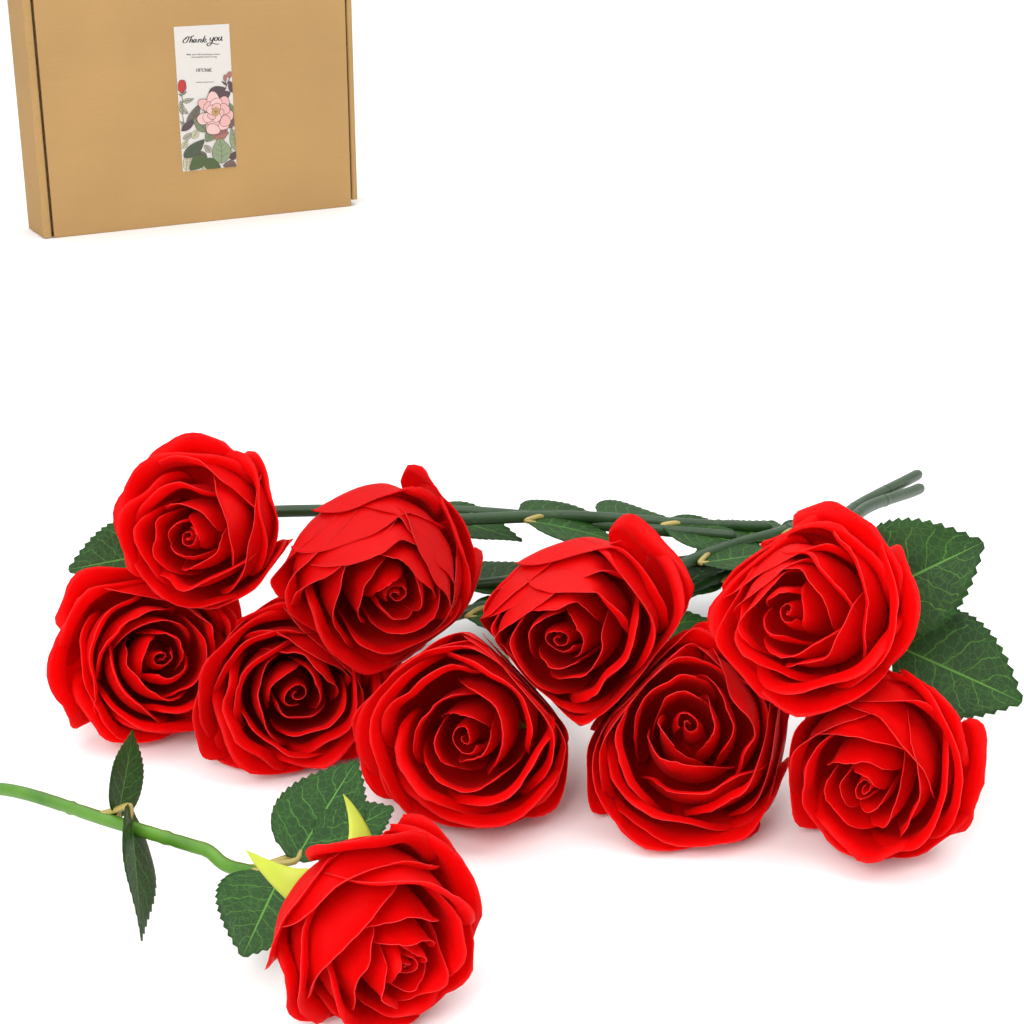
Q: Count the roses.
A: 10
